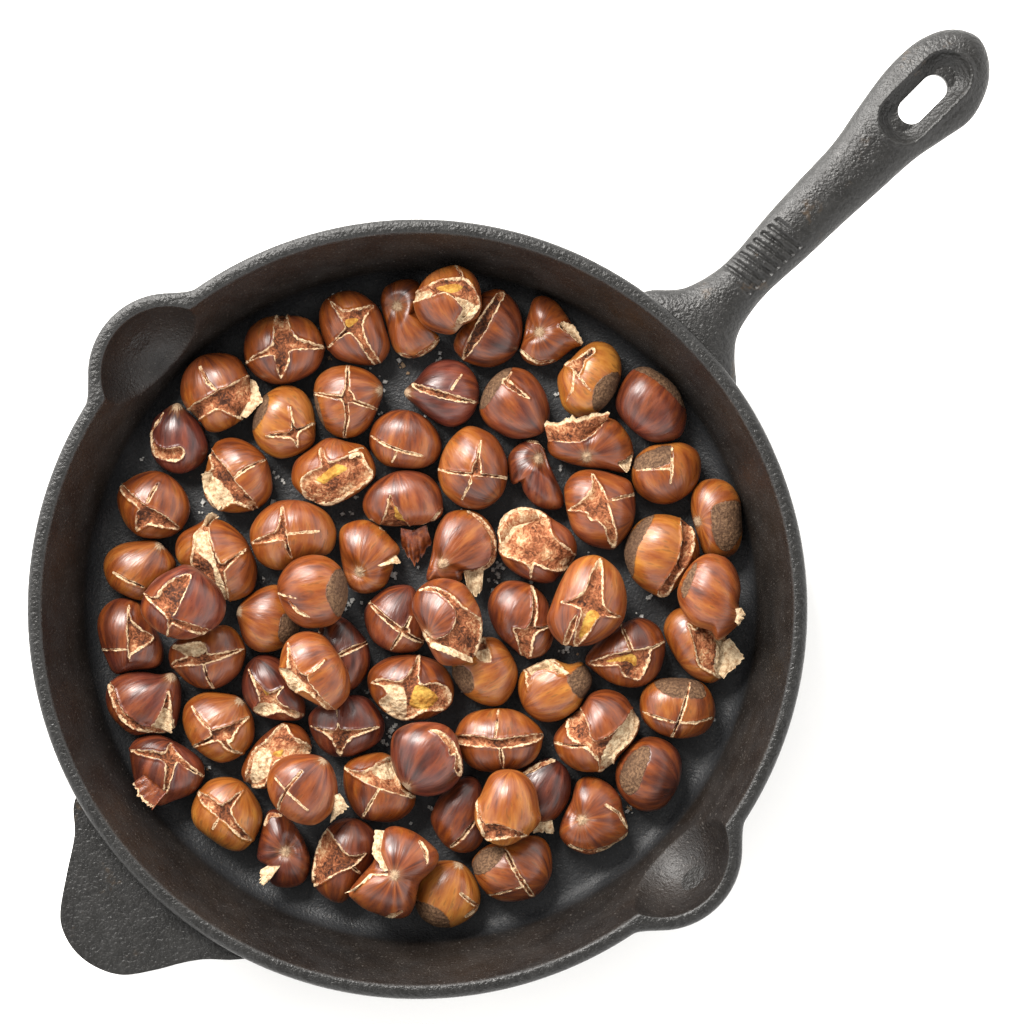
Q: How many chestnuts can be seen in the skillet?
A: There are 72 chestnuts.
